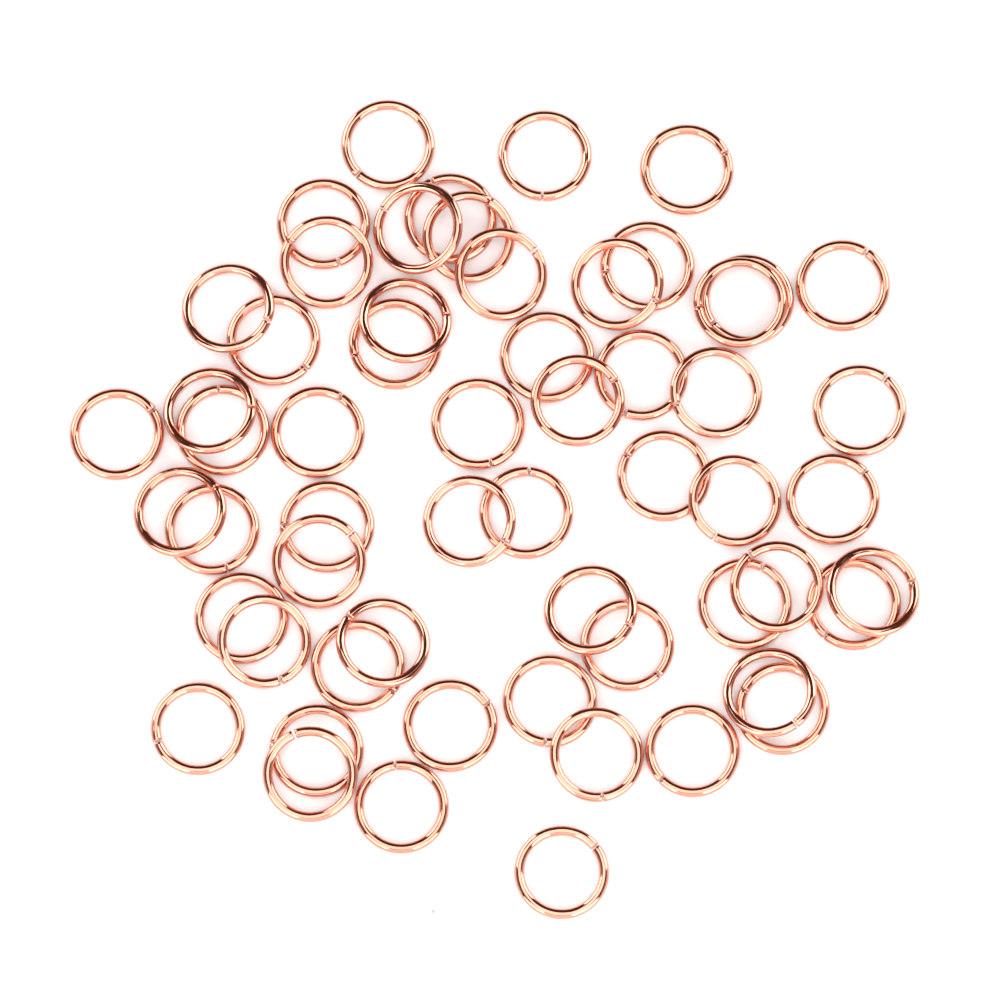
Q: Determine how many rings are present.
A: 58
